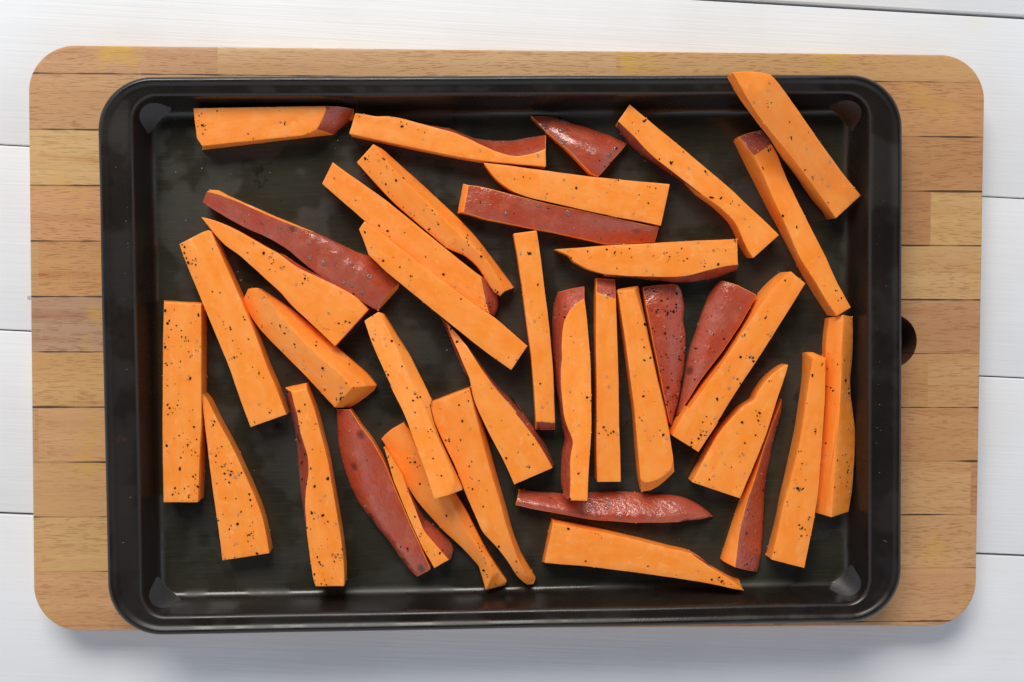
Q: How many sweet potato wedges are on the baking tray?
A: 38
